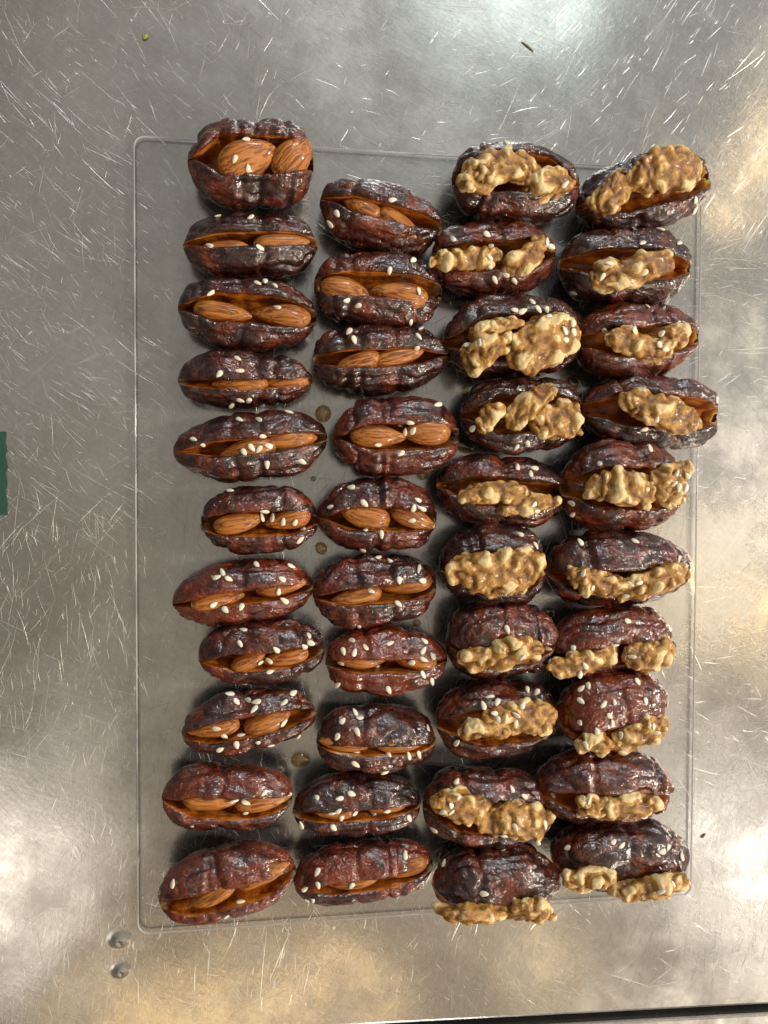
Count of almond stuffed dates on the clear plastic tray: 21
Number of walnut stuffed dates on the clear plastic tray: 20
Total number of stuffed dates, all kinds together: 41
